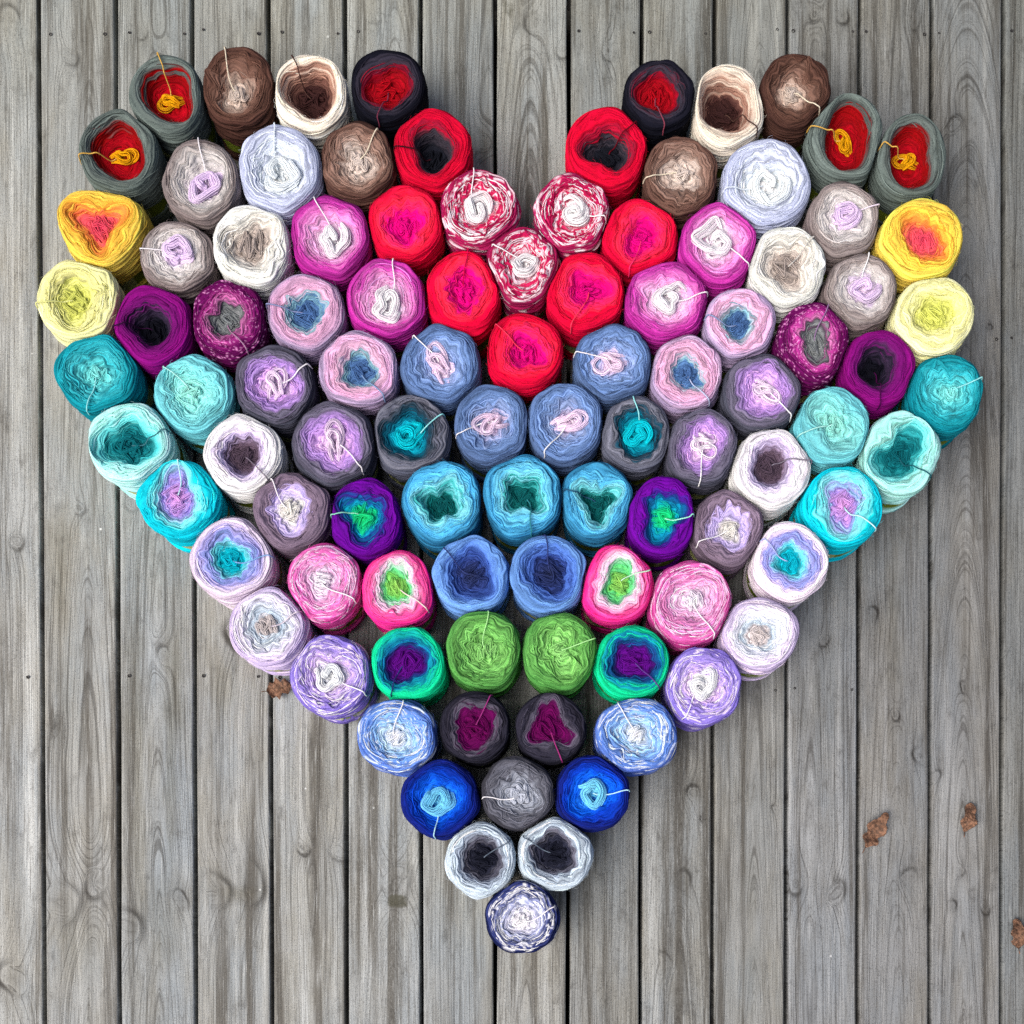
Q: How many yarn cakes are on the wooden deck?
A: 99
